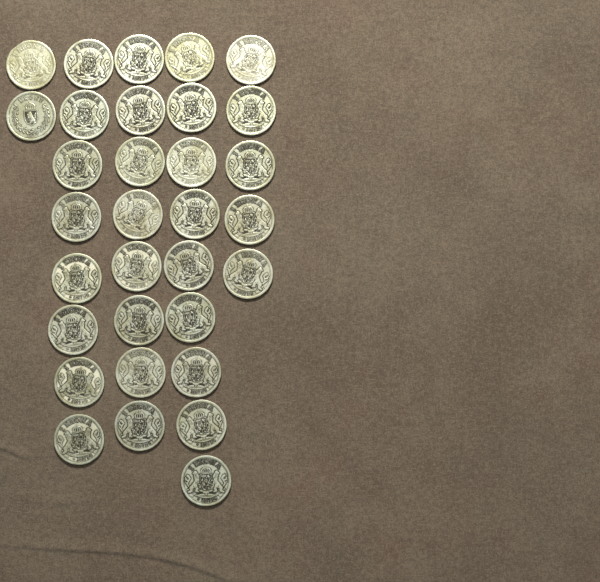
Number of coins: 32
